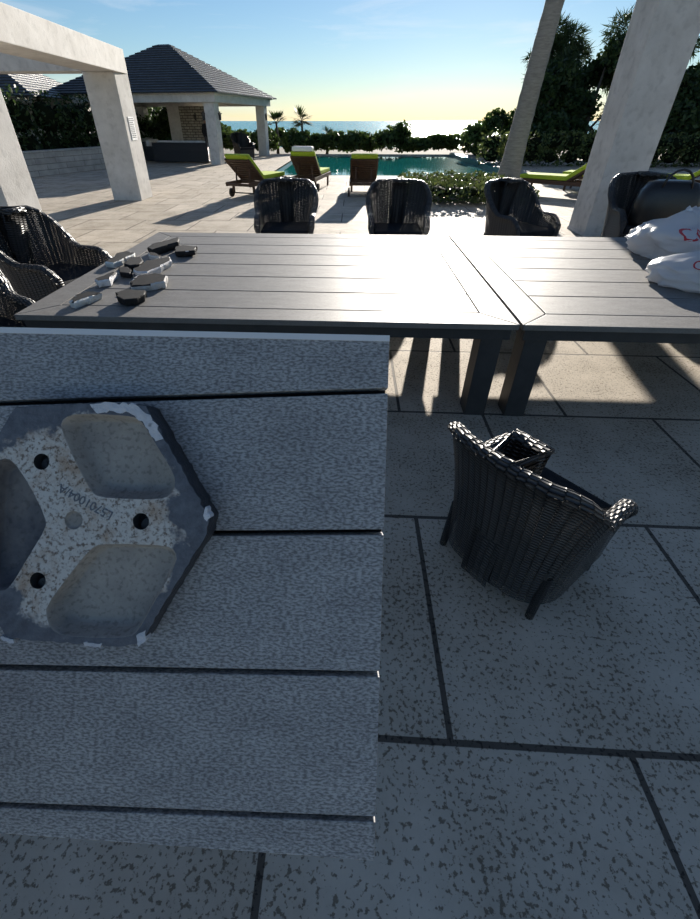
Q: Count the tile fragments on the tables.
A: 11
